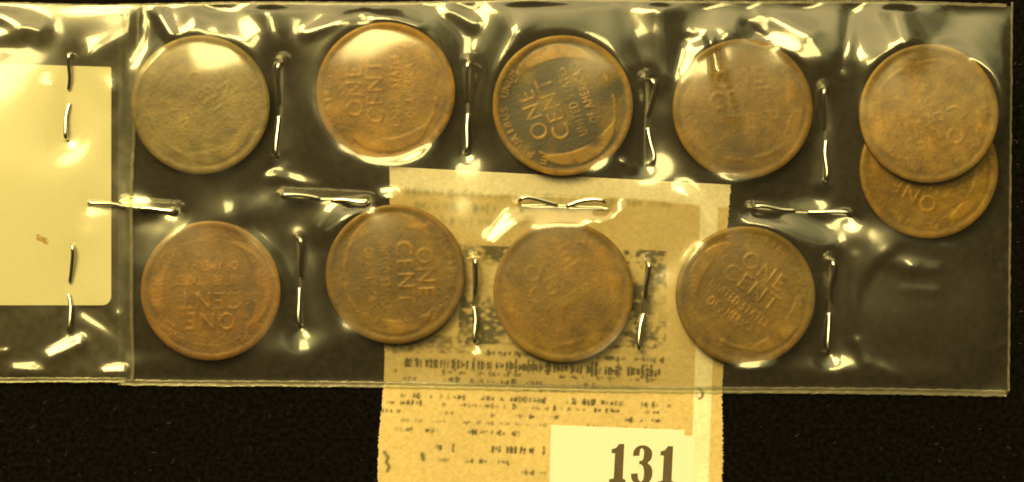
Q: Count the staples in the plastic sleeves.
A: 14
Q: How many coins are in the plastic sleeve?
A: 10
